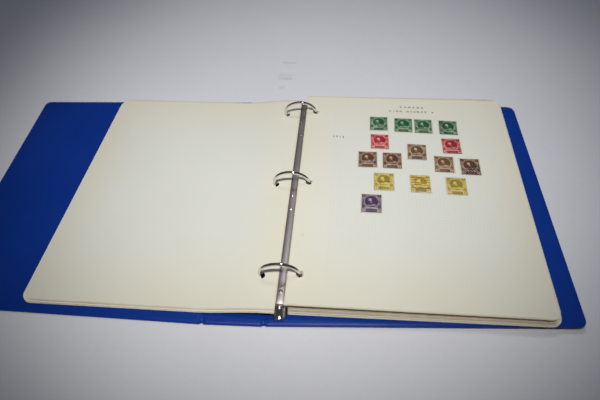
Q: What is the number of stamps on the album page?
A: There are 15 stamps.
